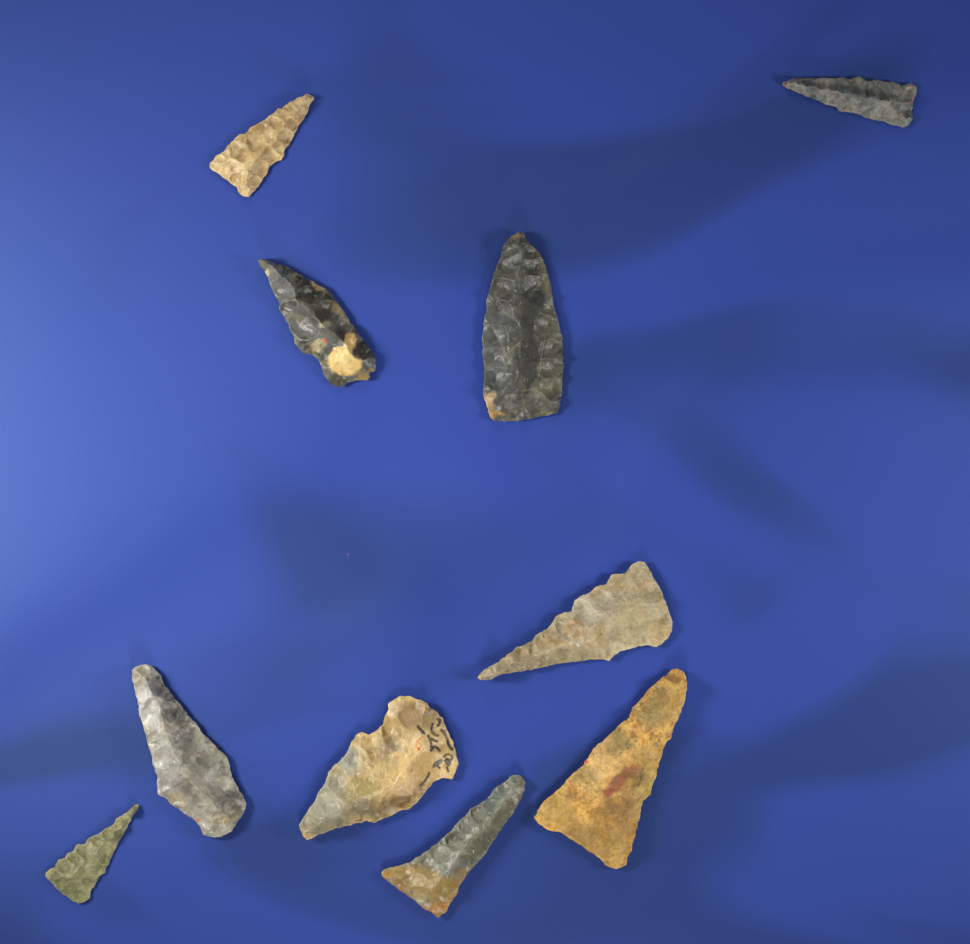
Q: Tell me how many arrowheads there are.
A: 10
